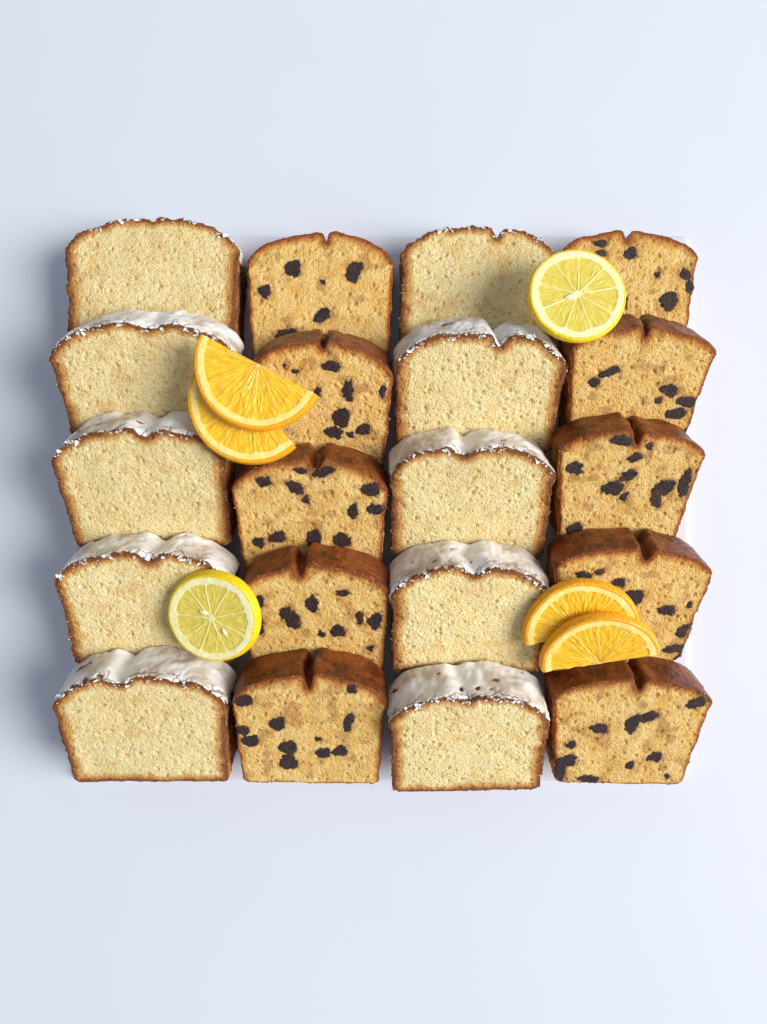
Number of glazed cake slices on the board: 10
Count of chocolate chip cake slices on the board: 10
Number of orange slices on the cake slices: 4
